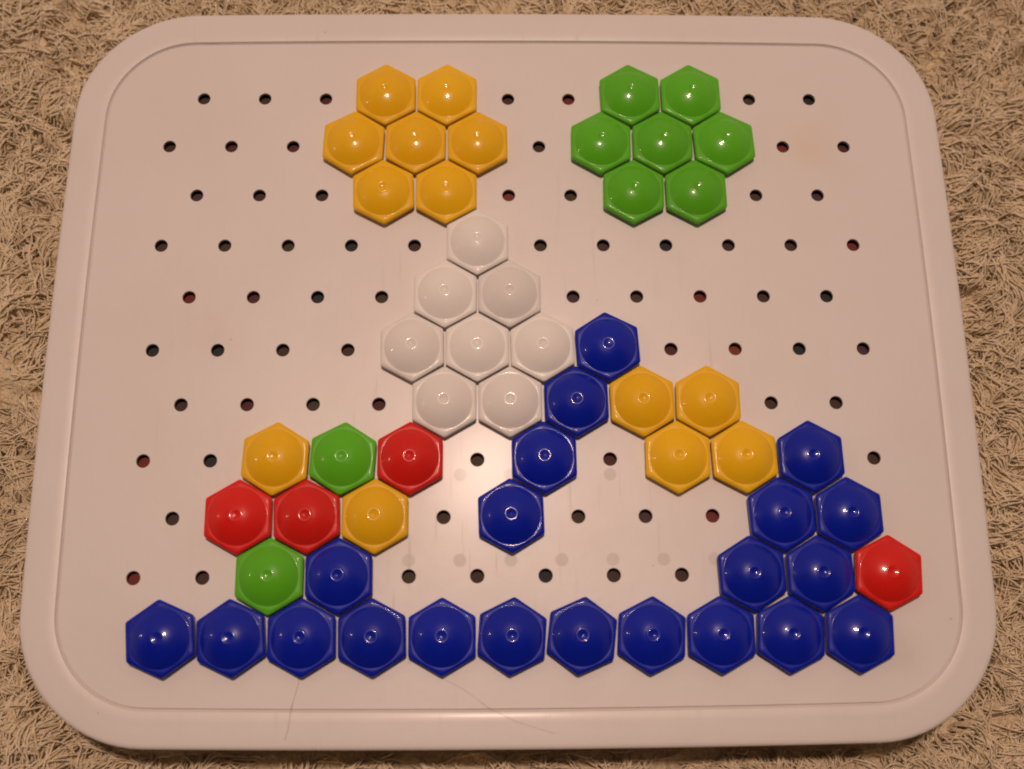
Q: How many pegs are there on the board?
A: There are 55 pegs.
